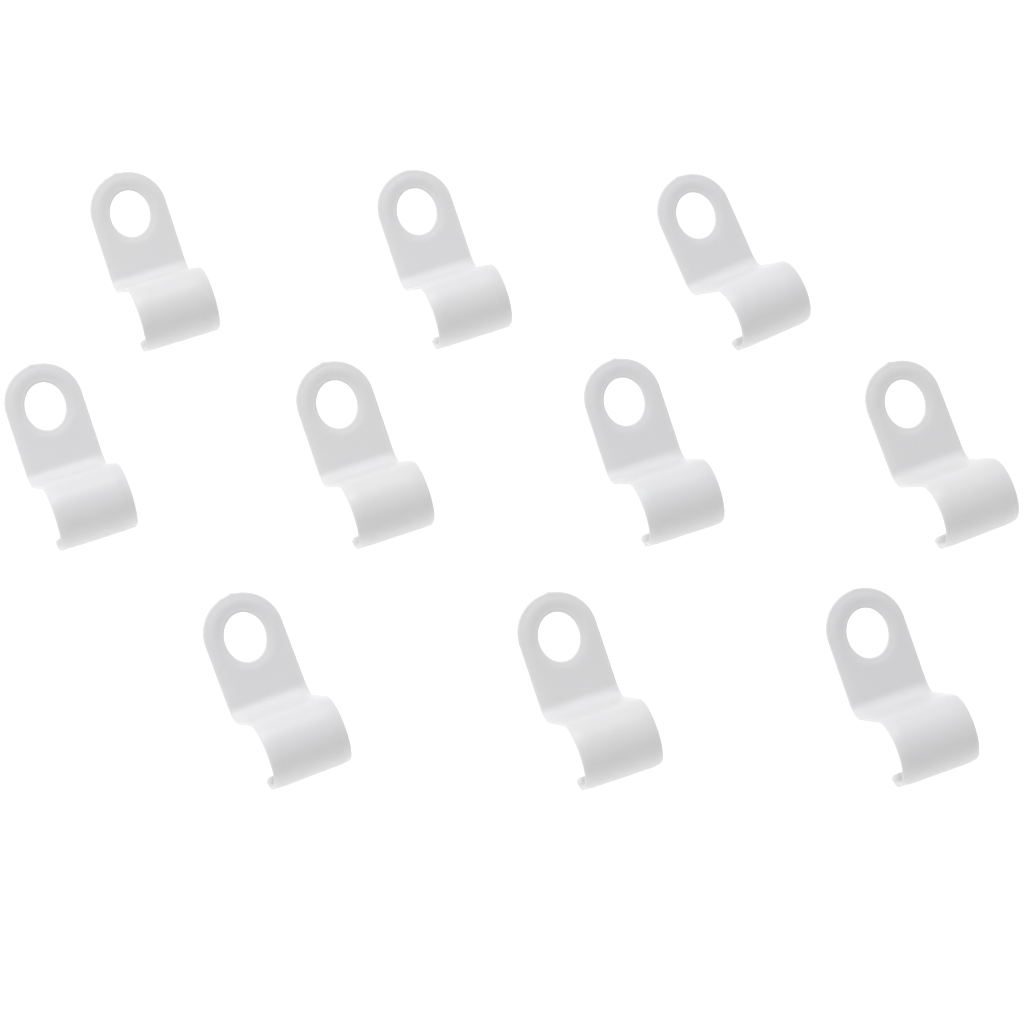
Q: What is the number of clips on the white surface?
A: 10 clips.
